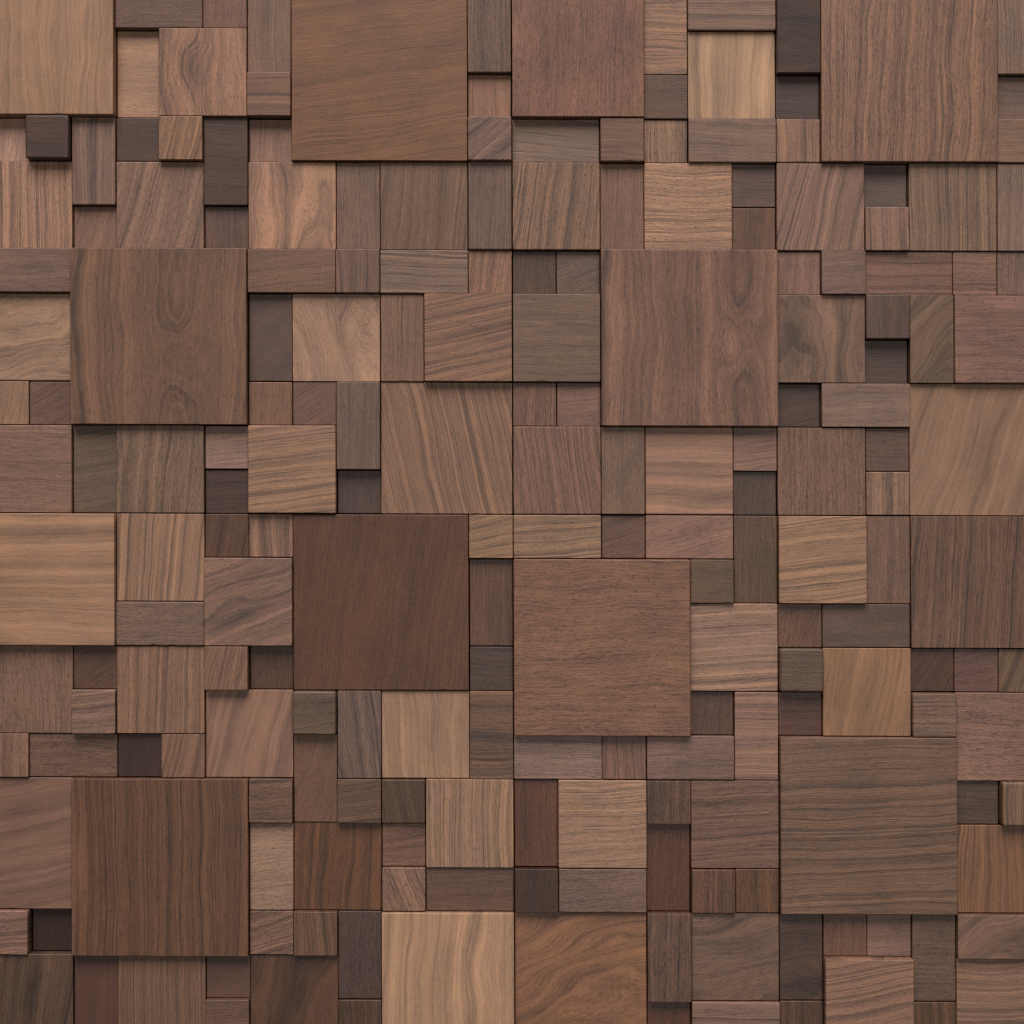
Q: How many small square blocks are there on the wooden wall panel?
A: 92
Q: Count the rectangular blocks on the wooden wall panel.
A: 53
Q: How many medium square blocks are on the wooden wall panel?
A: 43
